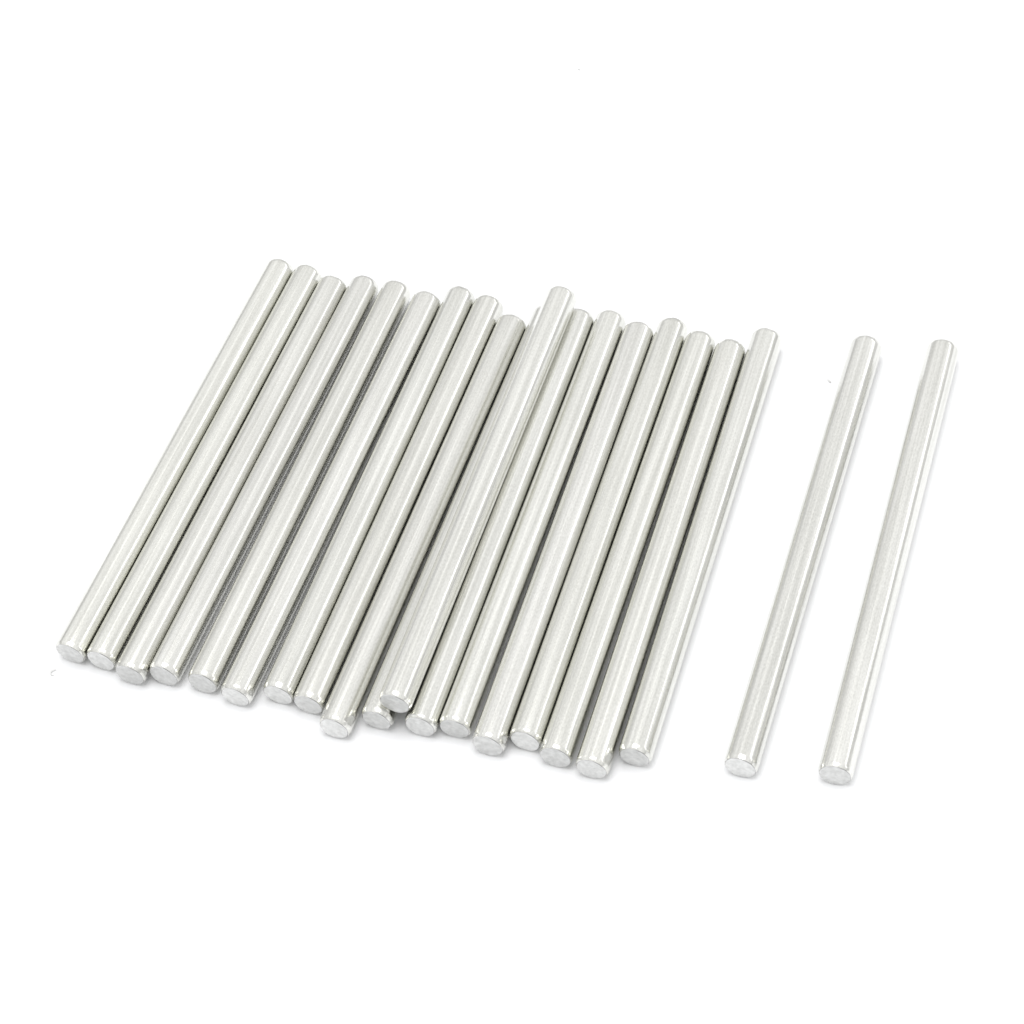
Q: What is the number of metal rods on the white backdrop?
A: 20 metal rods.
